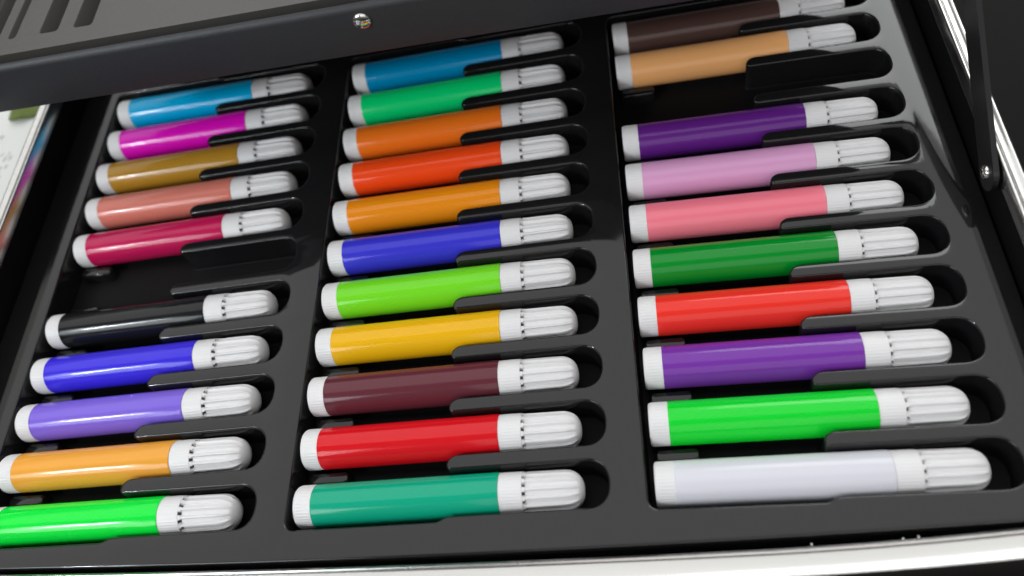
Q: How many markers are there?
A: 31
